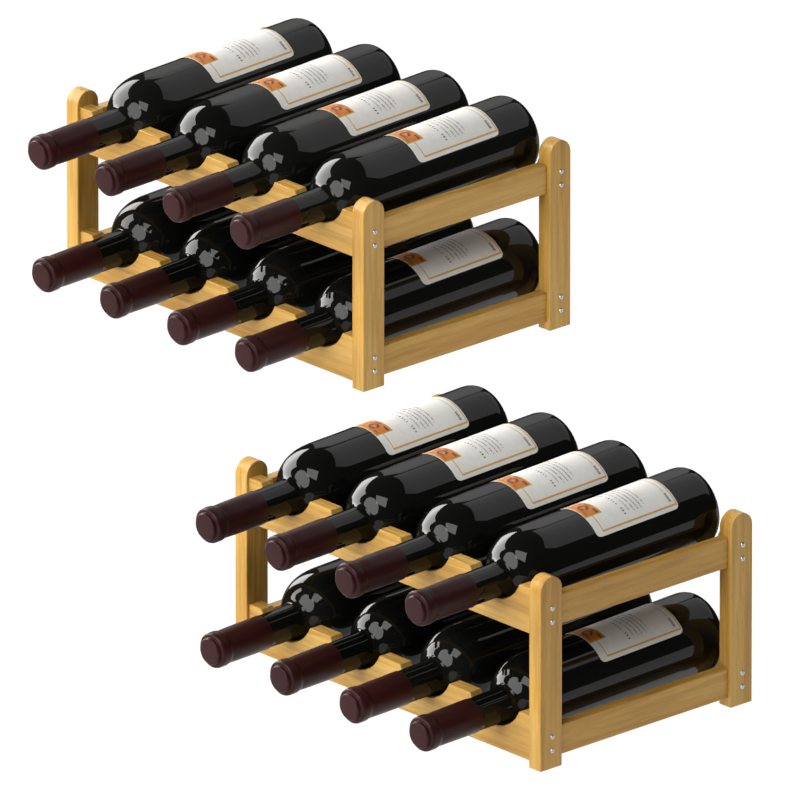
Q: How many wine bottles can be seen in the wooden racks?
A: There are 16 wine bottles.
